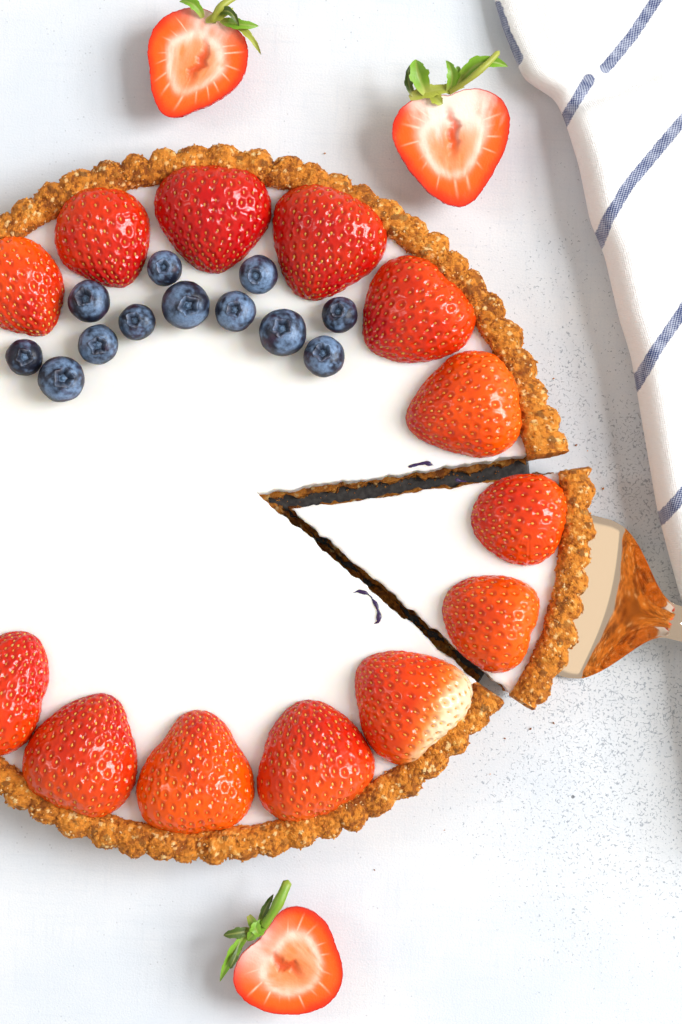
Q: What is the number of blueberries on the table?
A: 12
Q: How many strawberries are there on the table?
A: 16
